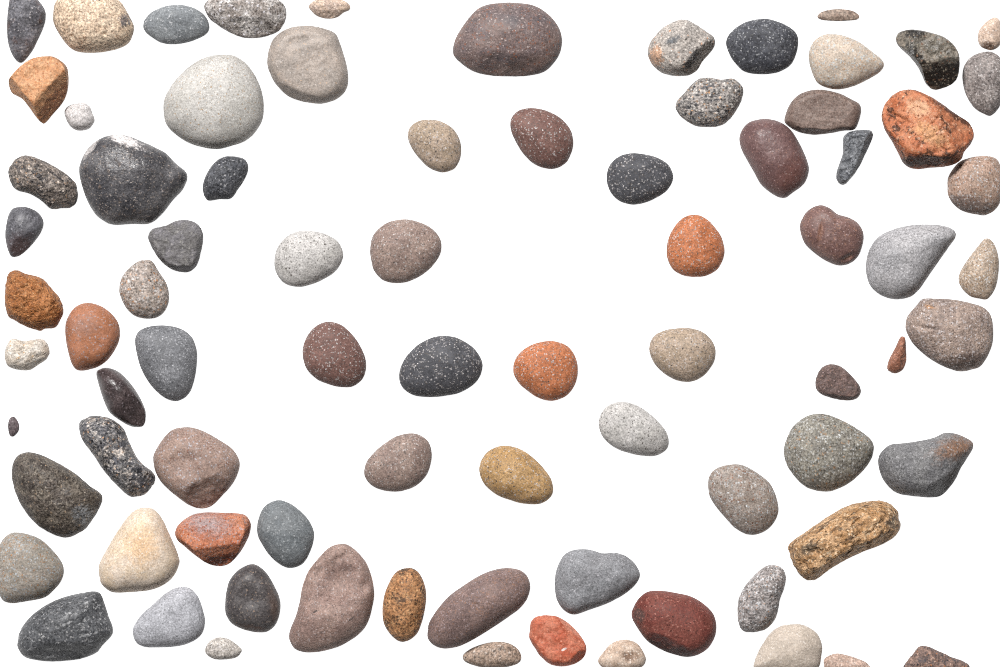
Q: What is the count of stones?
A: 81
